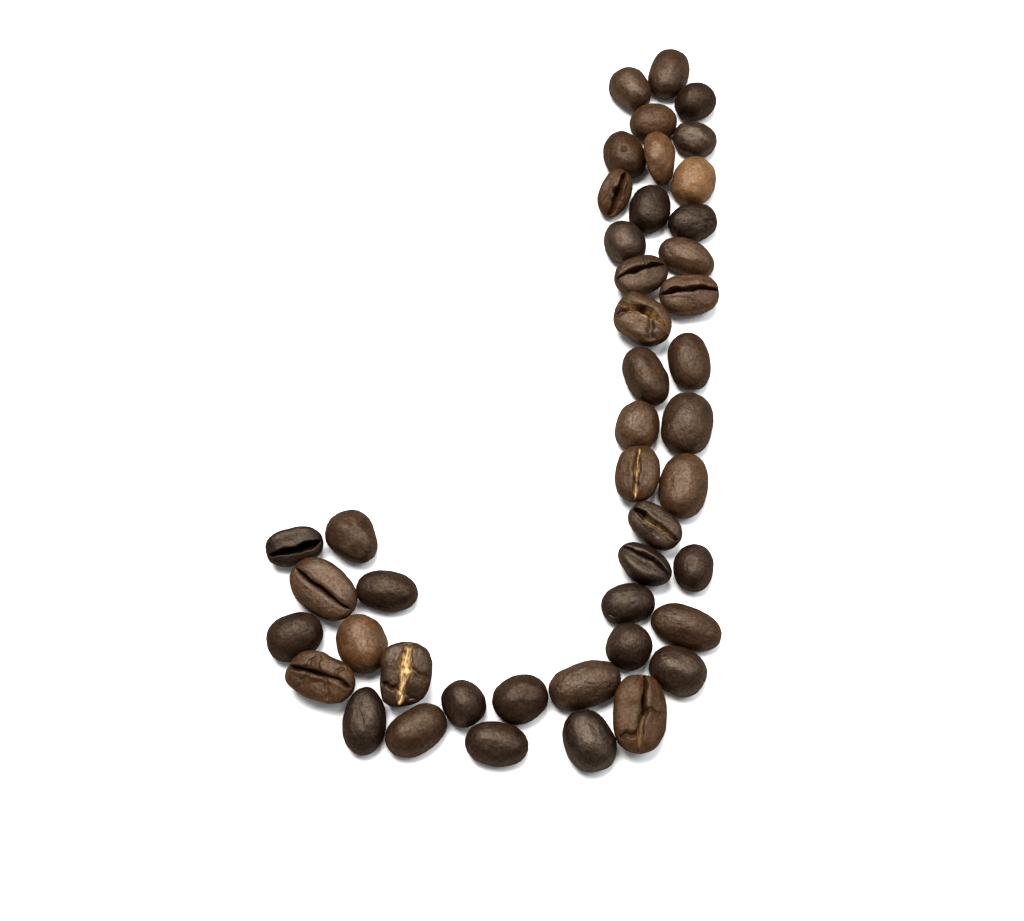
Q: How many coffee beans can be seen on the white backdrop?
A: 45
